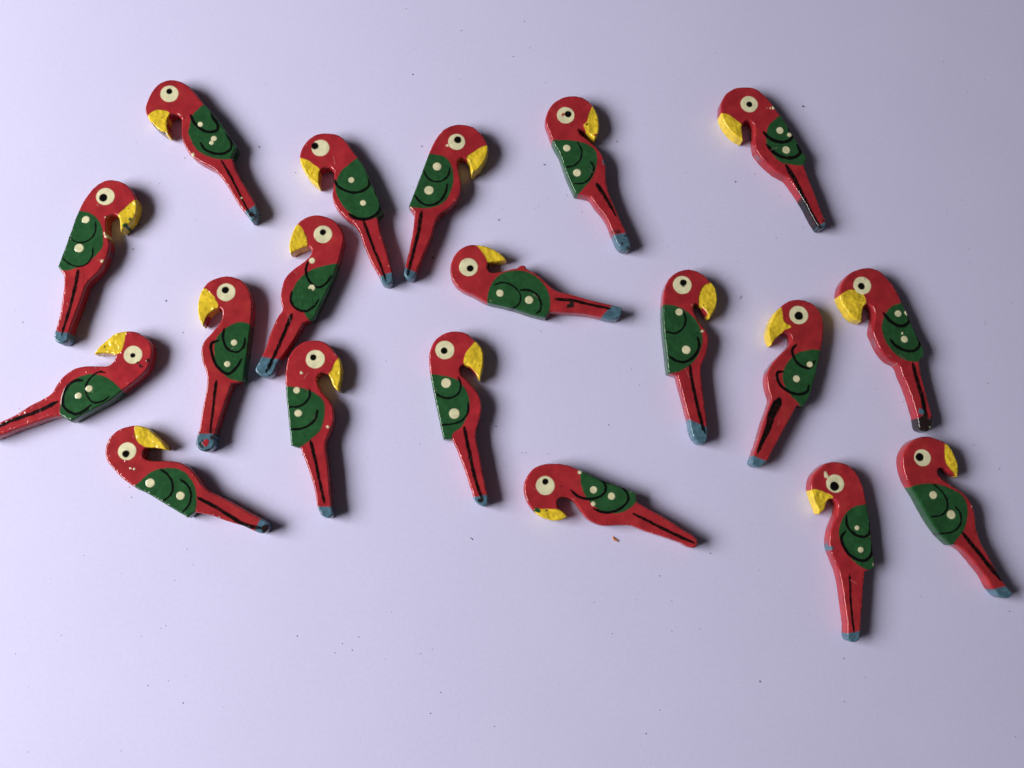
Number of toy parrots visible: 19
